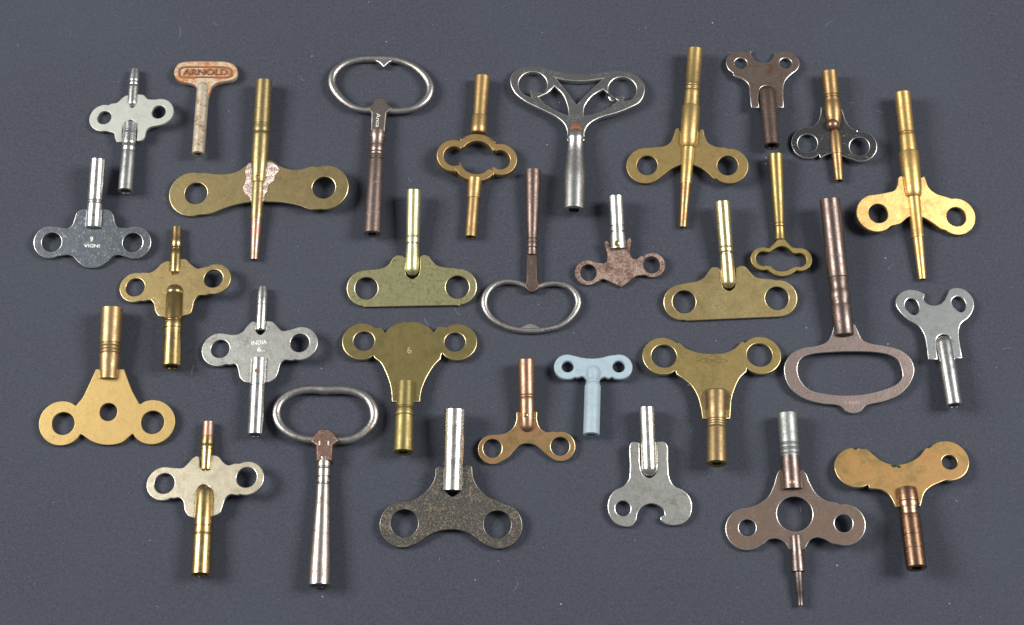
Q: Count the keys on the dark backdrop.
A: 31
